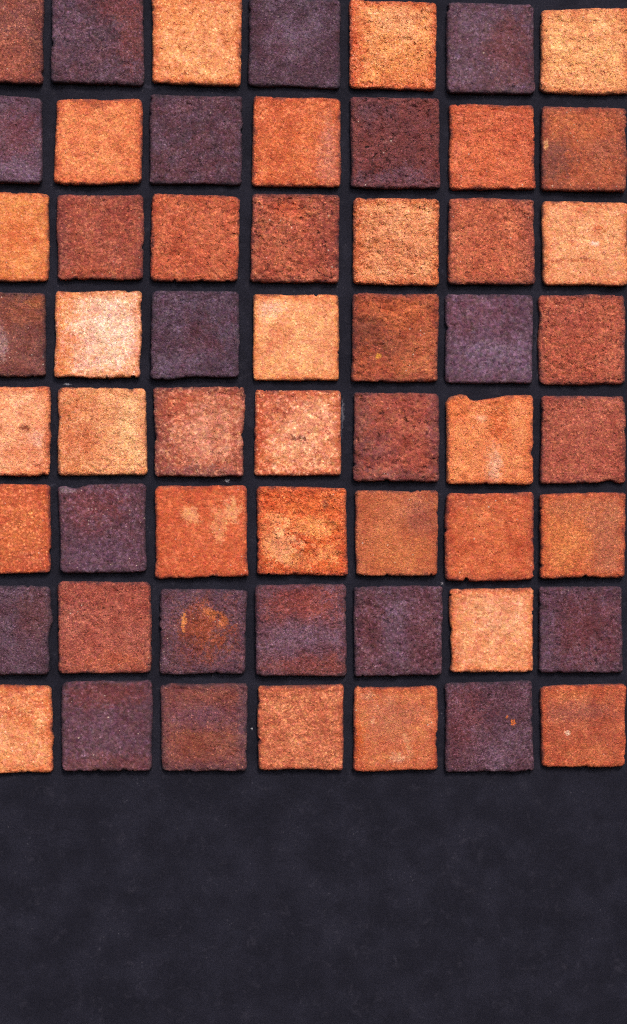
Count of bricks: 56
